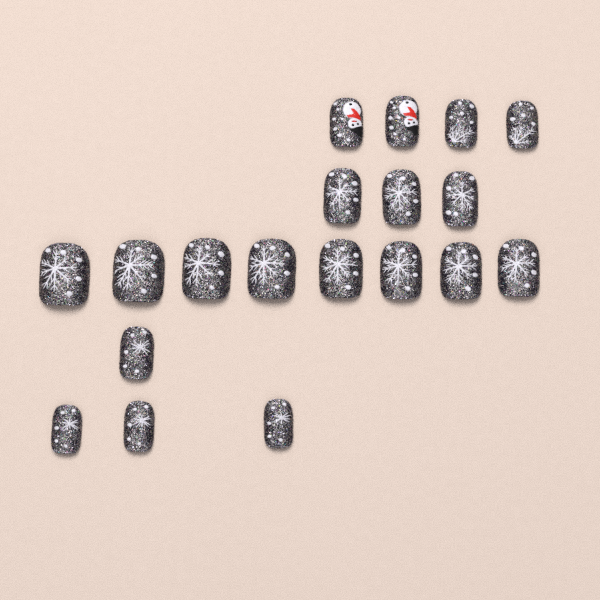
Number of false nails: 19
